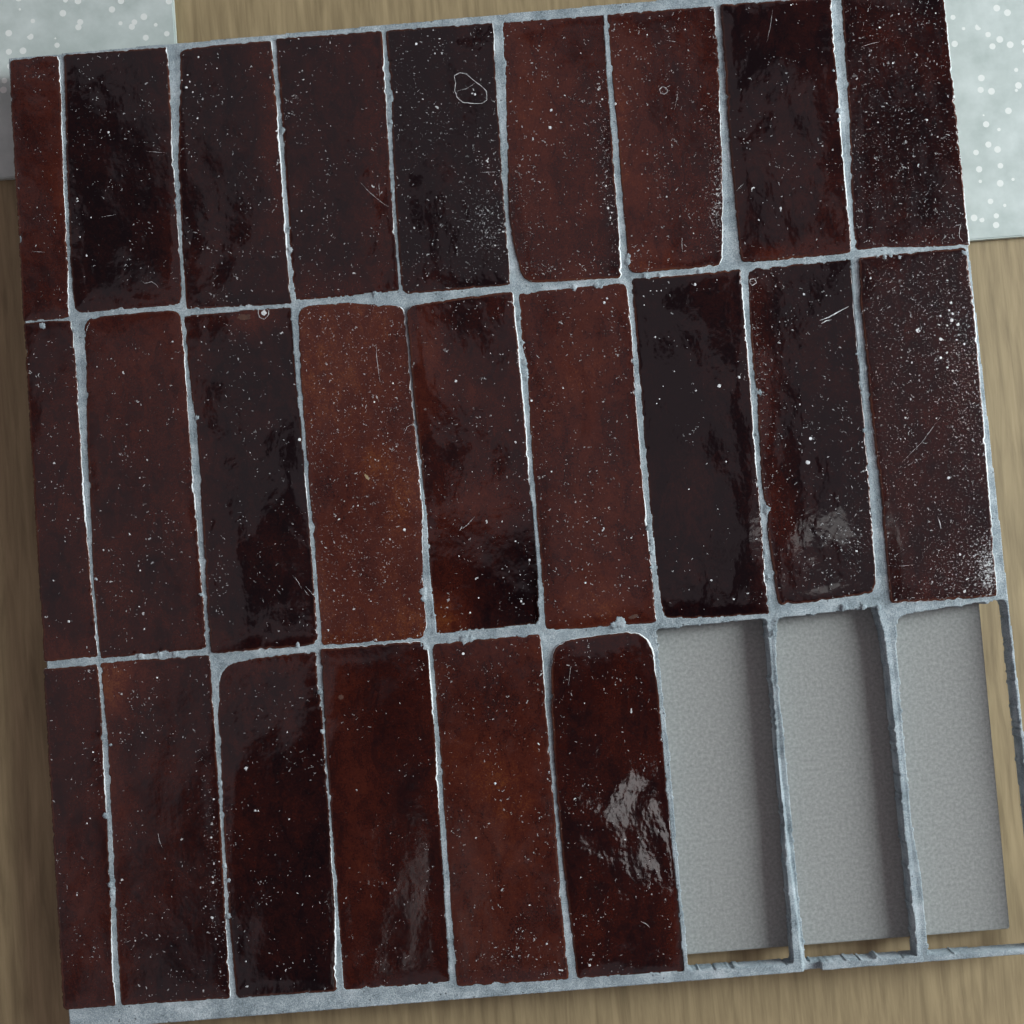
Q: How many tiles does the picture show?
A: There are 24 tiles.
